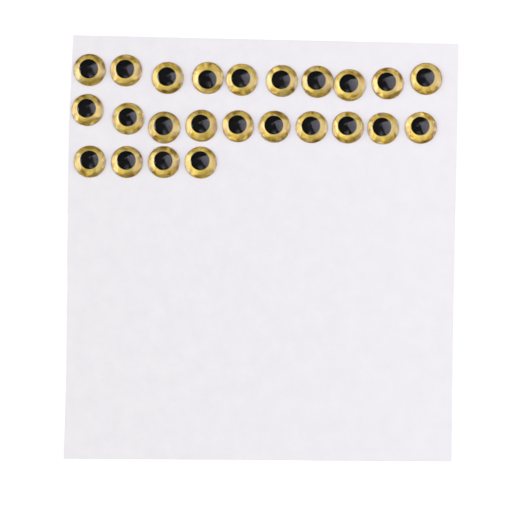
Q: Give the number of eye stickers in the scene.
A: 24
